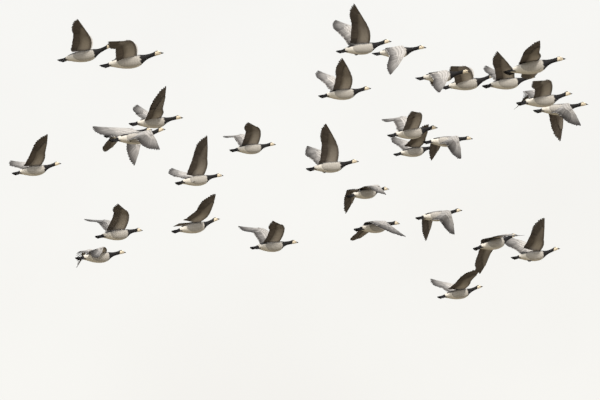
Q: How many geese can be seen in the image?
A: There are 31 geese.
